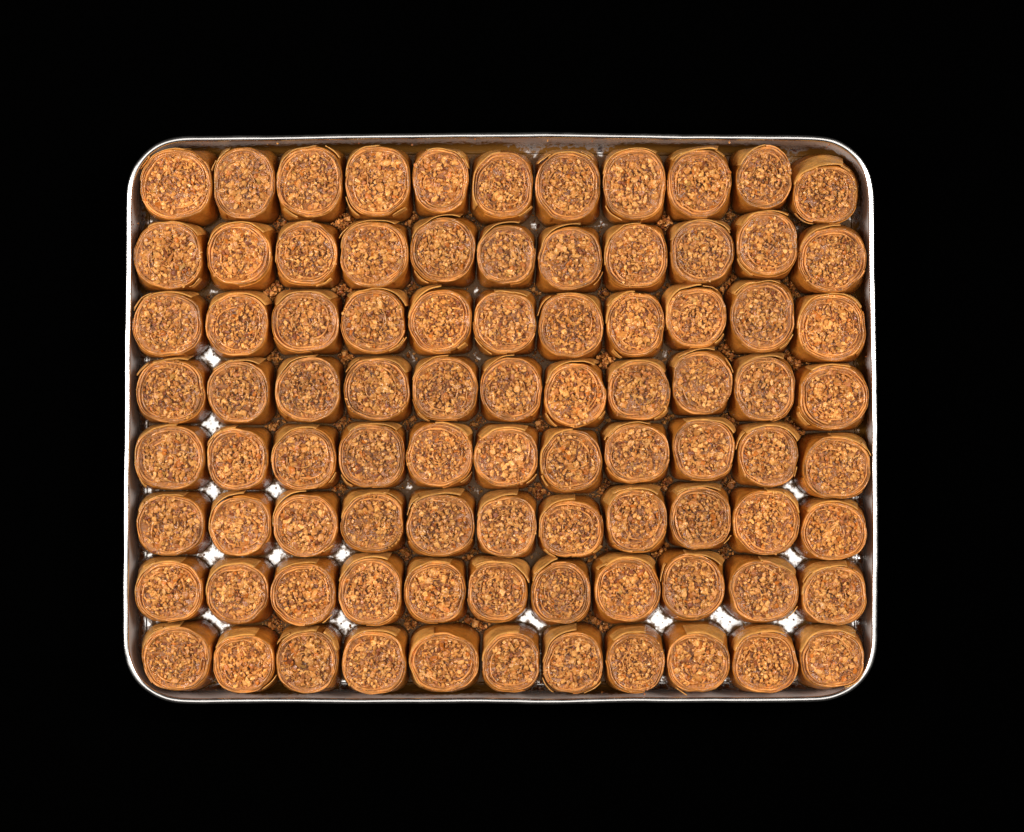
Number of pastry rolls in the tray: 88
